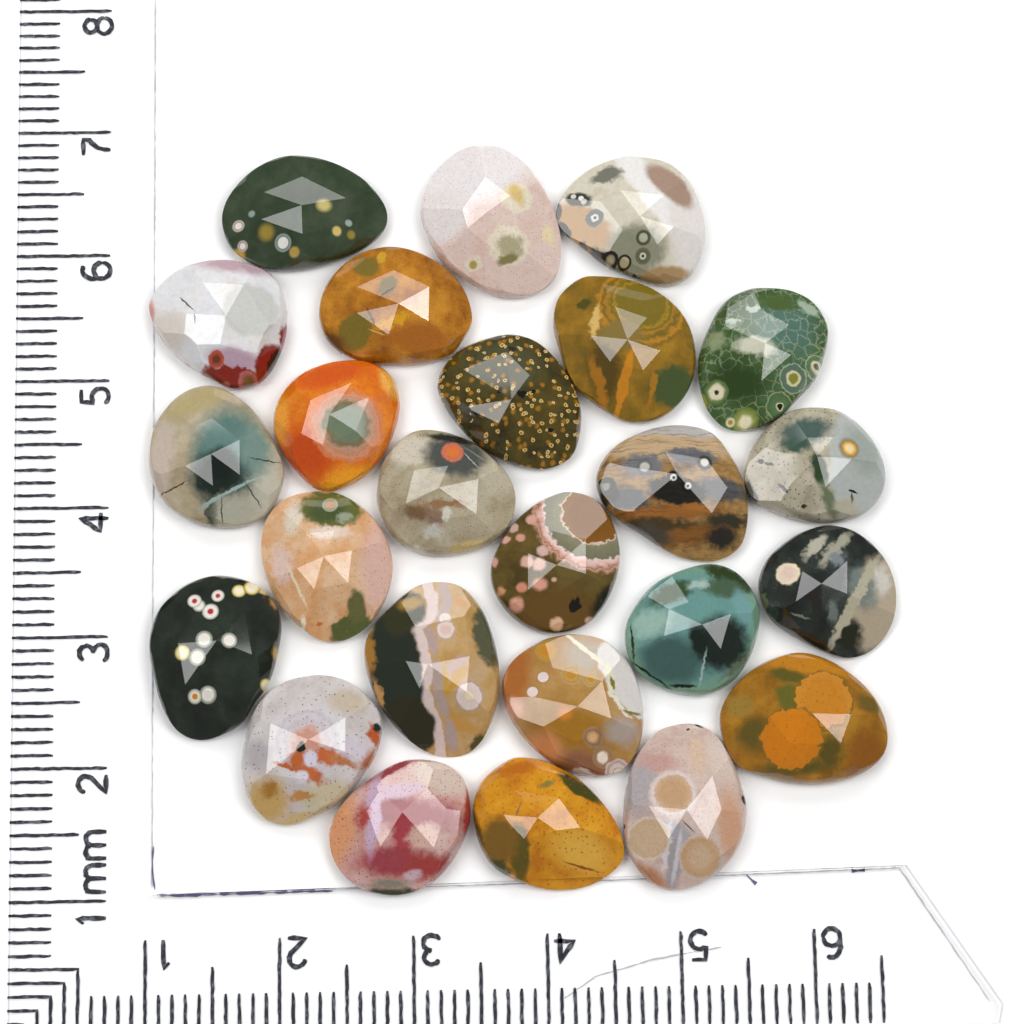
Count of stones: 25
